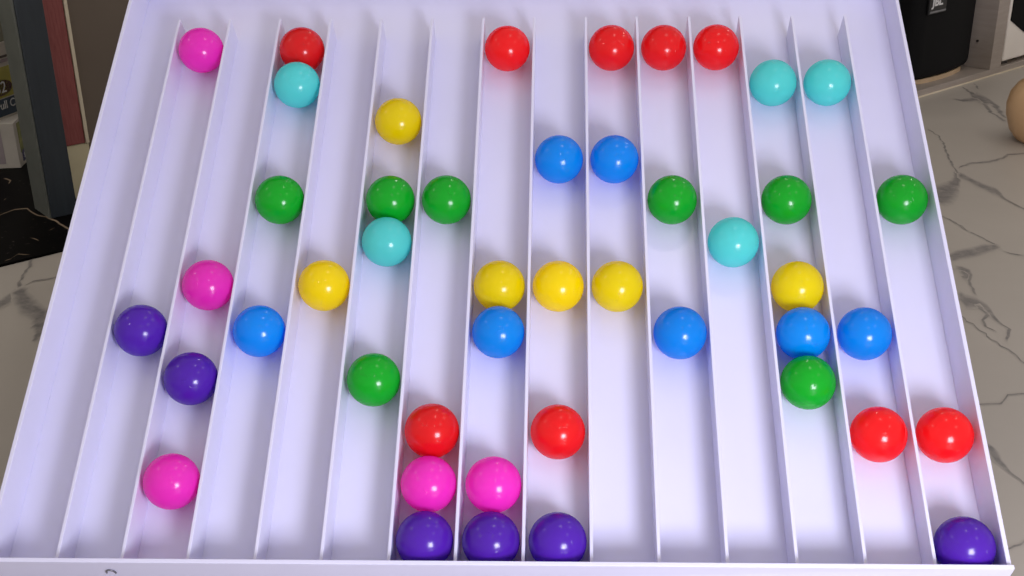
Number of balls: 46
